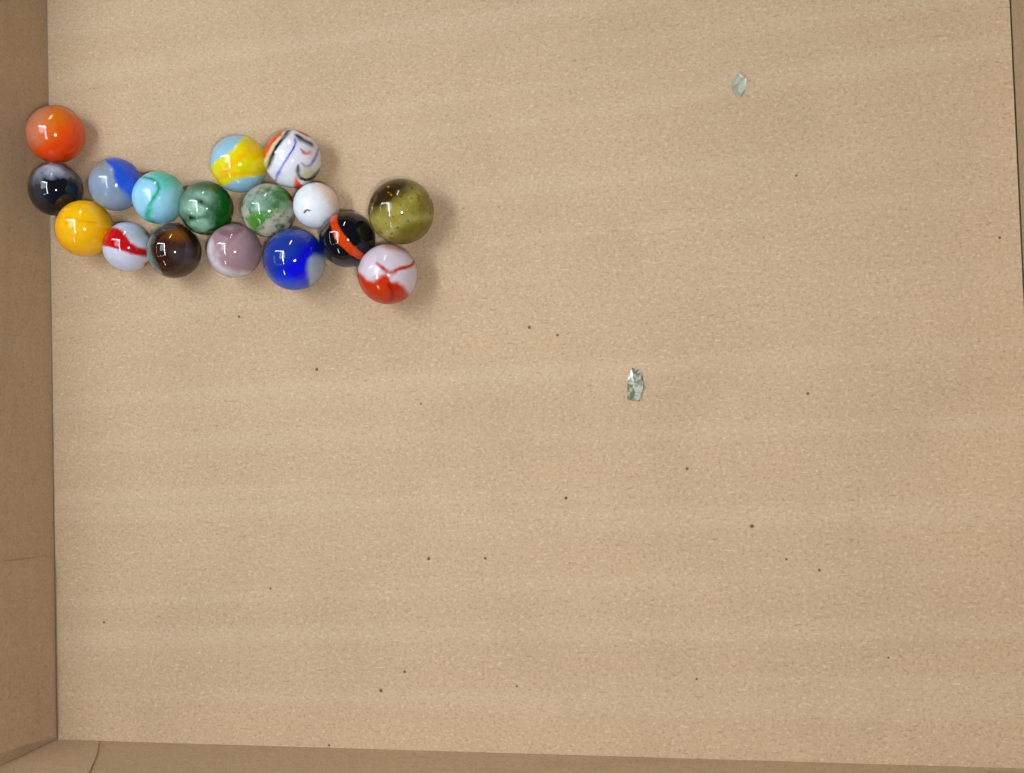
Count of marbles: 17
